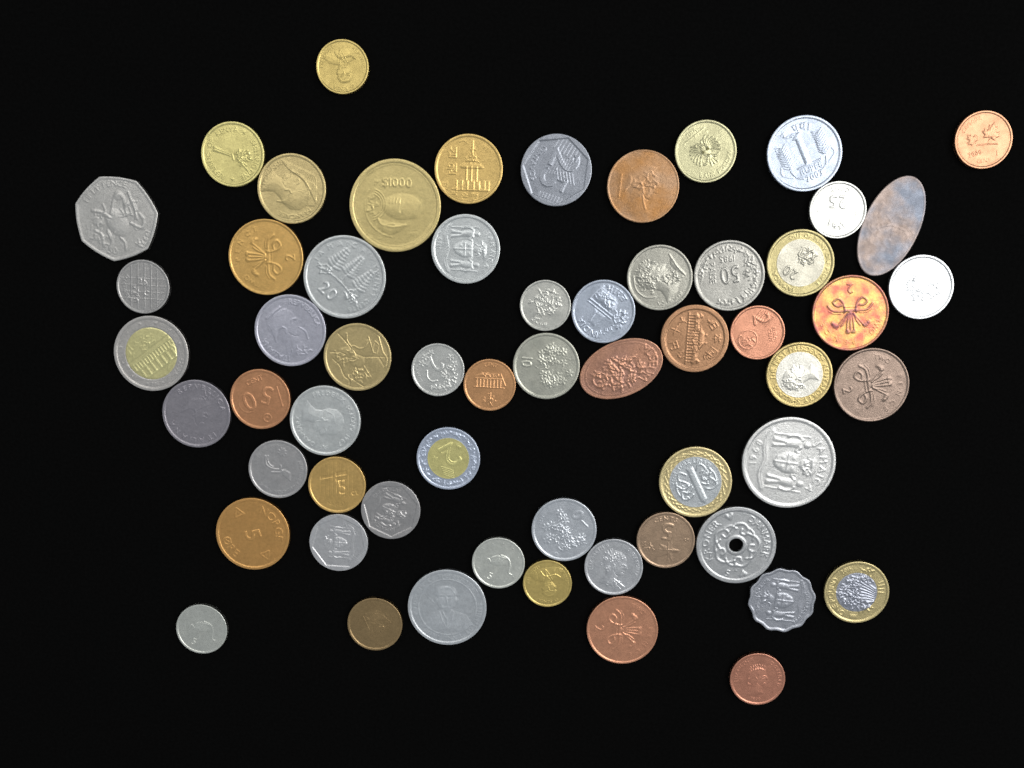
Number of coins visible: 59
